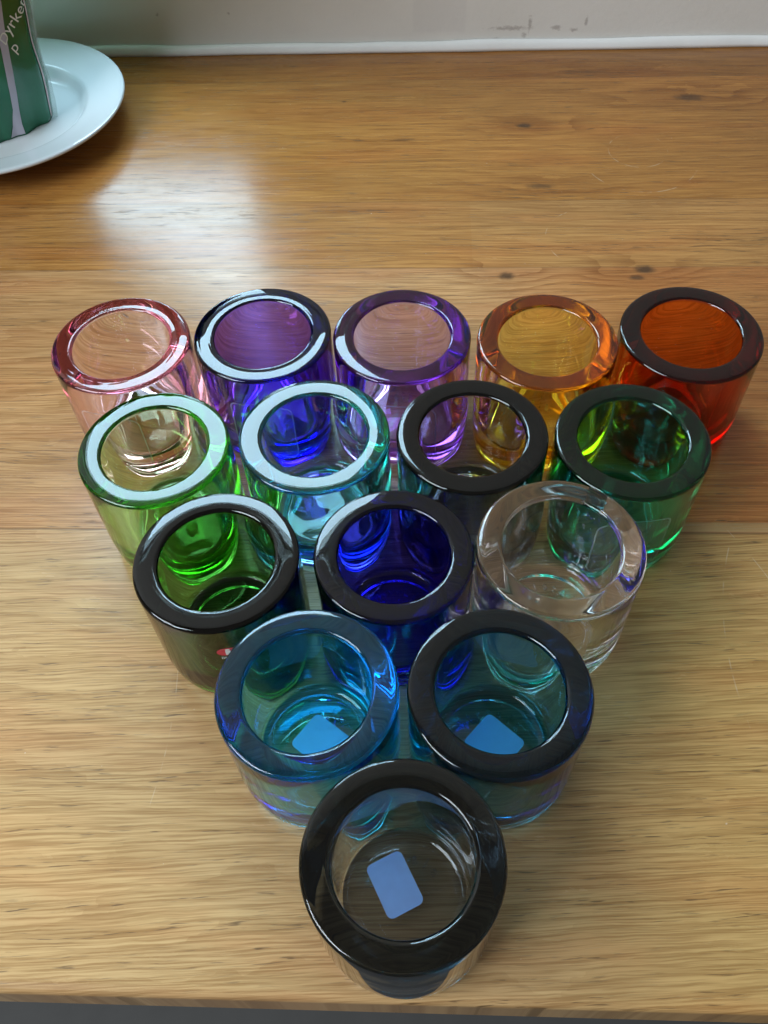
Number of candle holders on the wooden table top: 15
